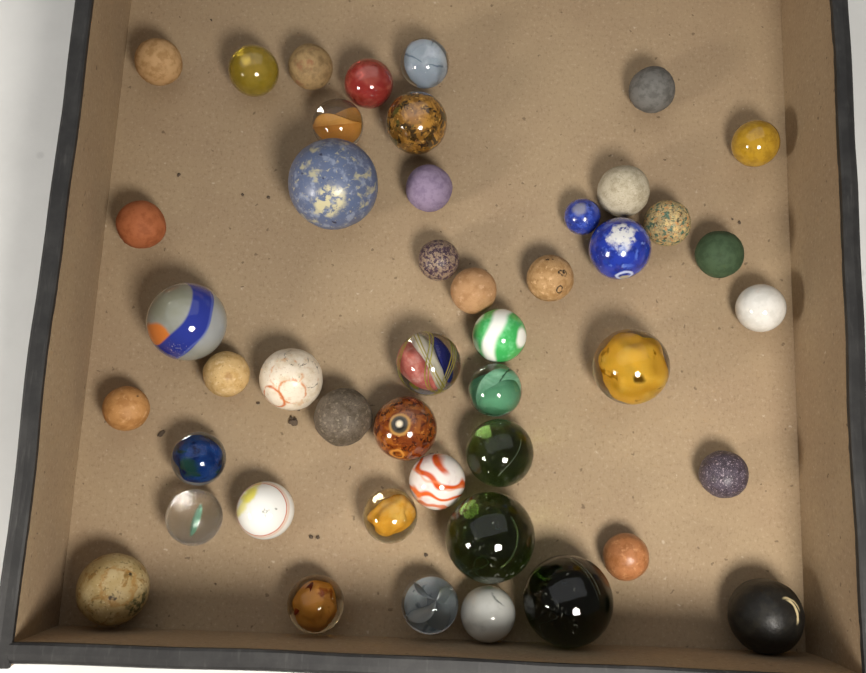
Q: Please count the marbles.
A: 46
